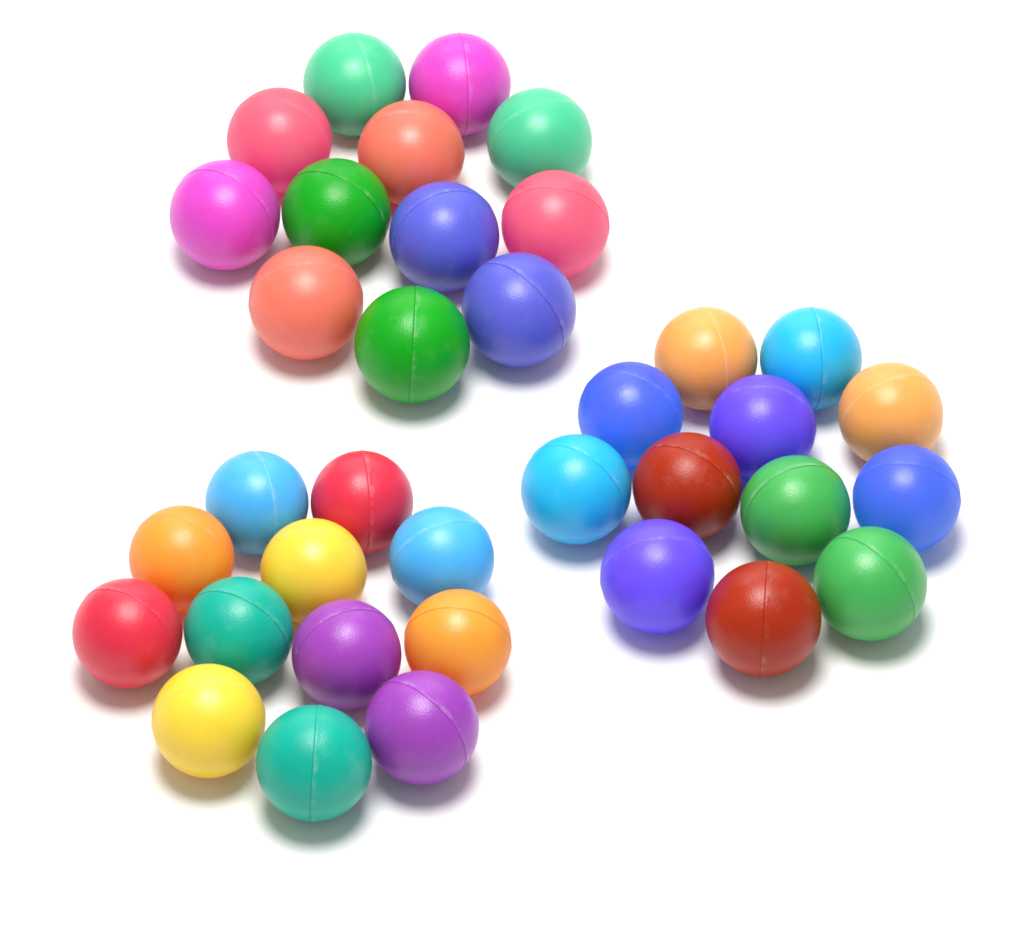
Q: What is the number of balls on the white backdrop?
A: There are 36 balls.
